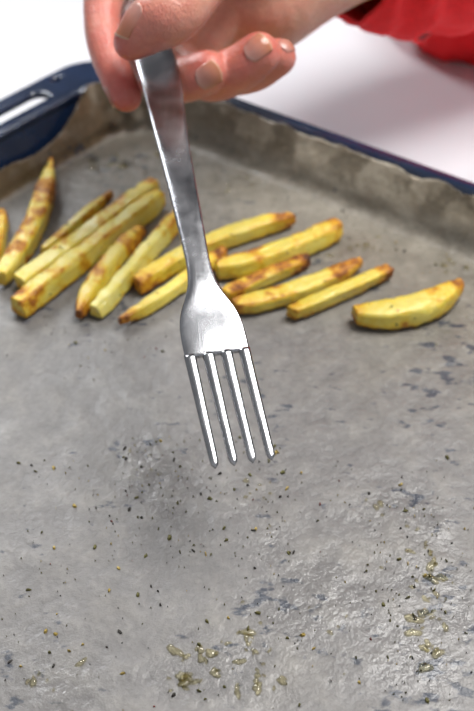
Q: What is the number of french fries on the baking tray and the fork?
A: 14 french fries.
